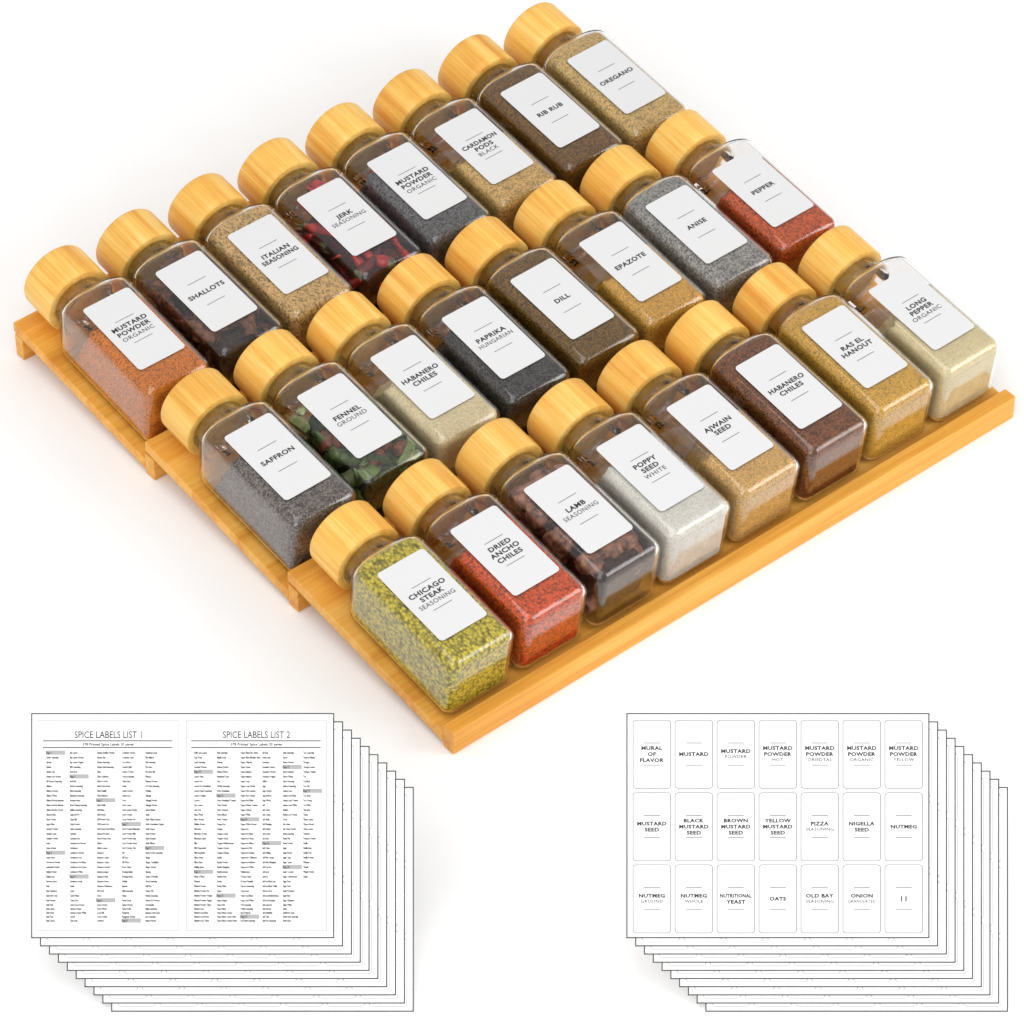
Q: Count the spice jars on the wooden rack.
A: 24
